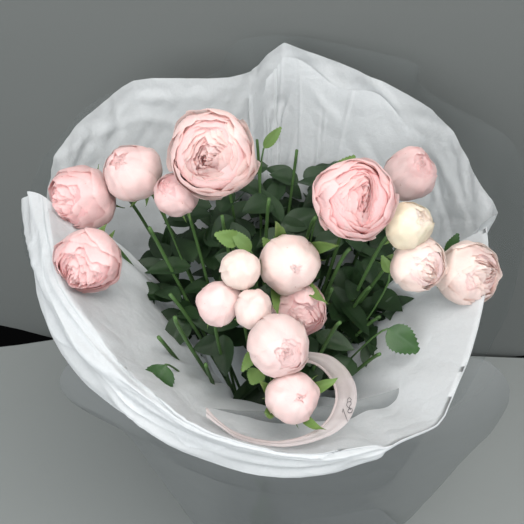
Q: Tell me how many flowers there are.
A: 17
